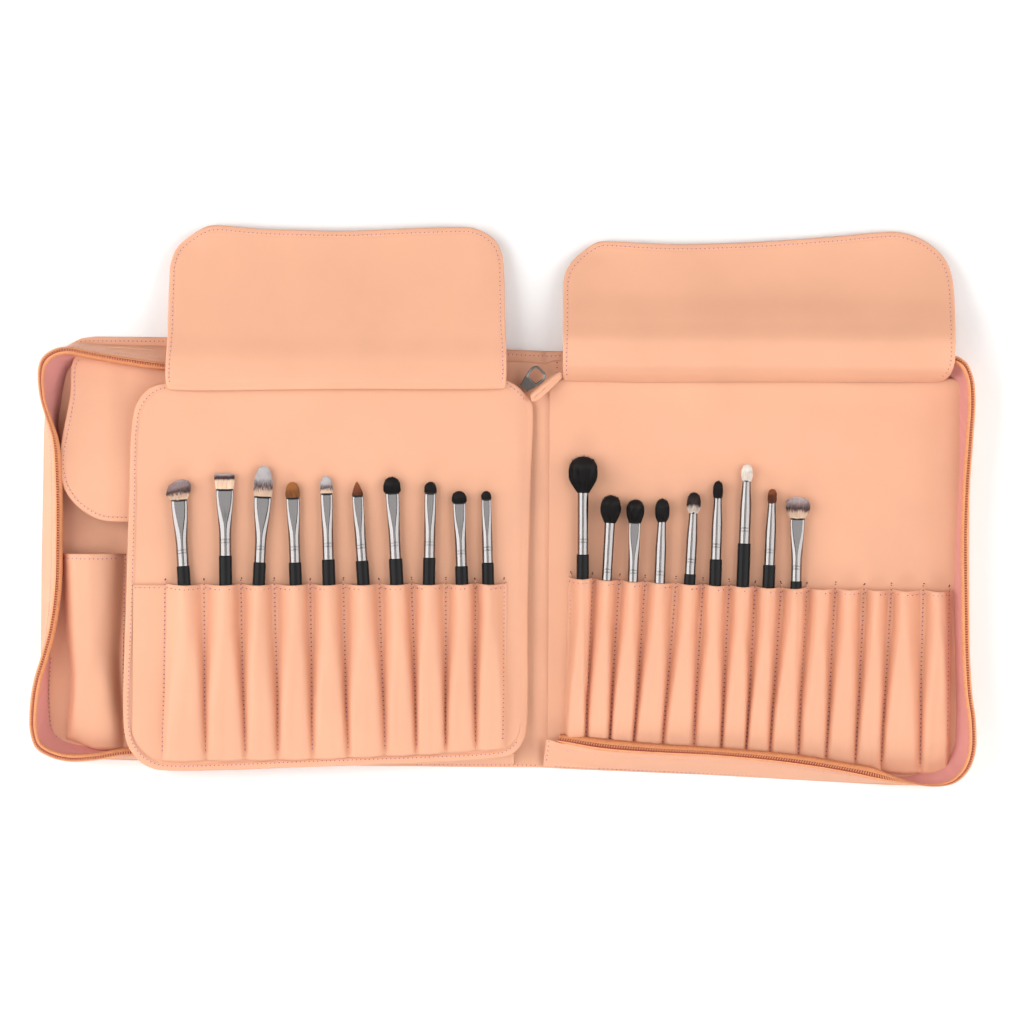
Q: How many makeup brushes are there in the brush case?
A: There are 19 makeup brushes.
